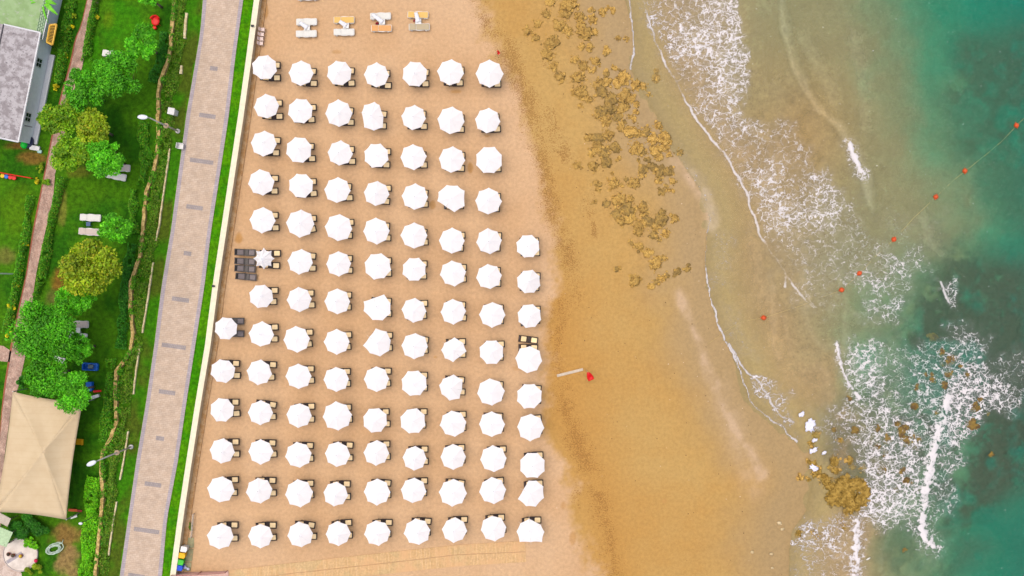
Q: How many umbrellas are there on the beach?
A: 106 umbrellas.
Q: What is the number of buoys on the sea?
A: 7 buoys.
